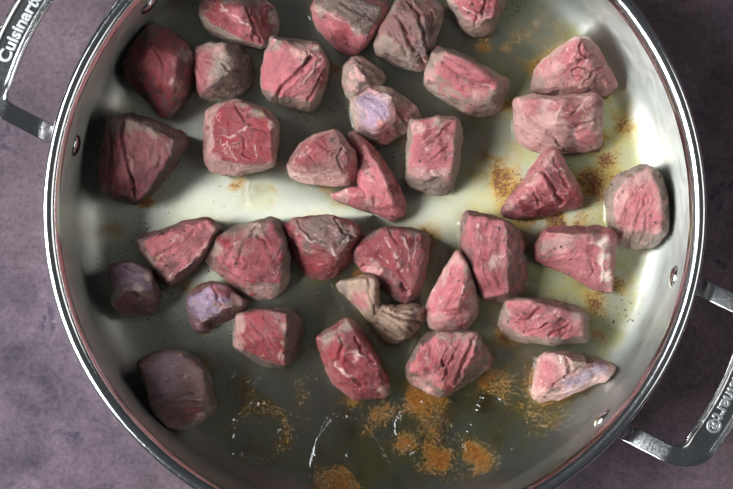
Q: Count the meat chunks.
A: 34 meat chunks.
